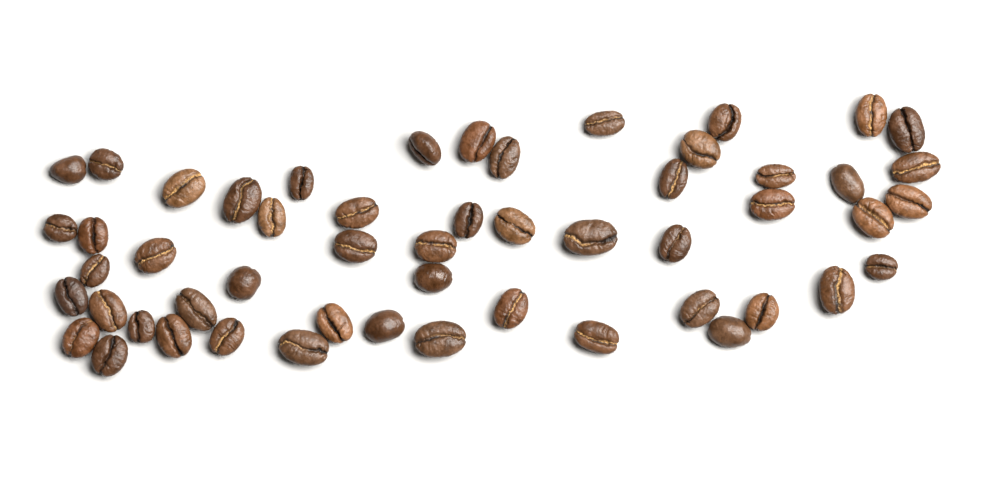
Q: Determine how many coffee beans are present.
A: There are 53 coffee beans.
